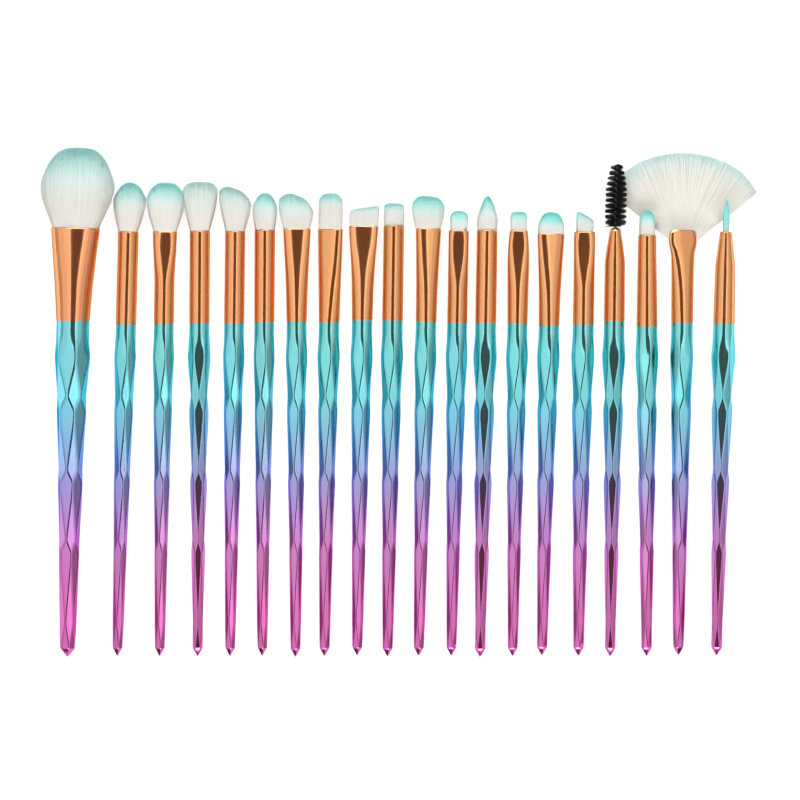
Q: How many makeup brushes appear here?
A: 20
